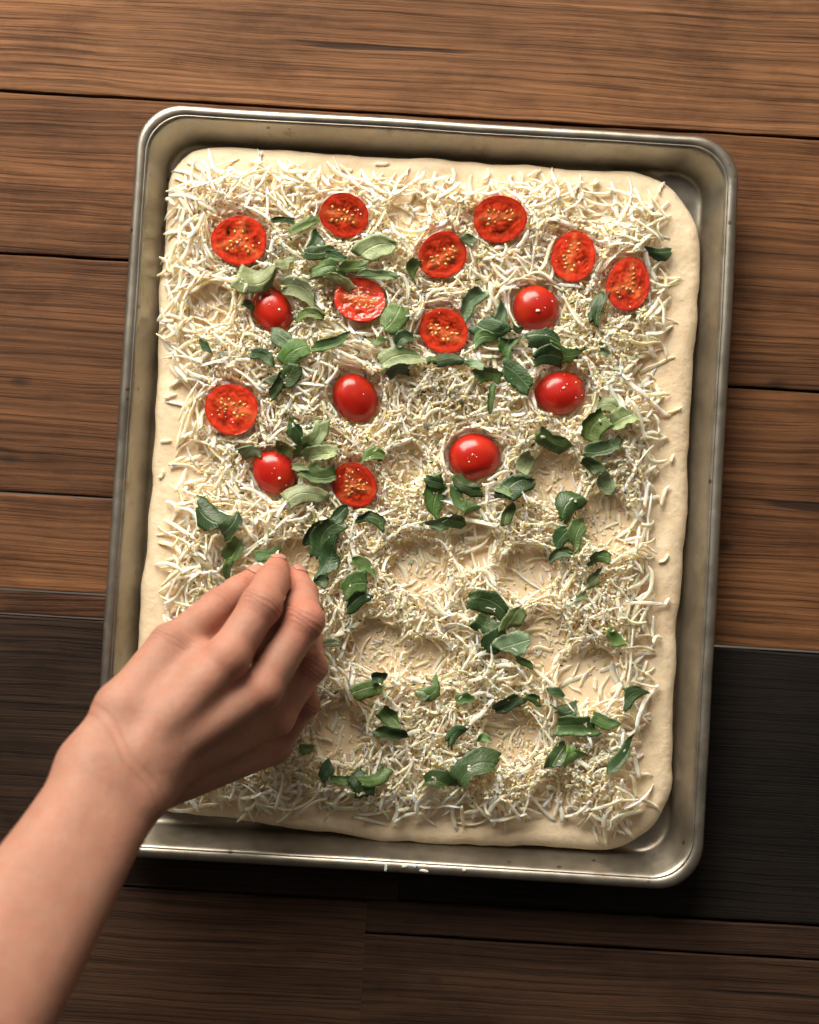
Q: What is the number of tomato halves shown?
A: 16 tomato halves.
